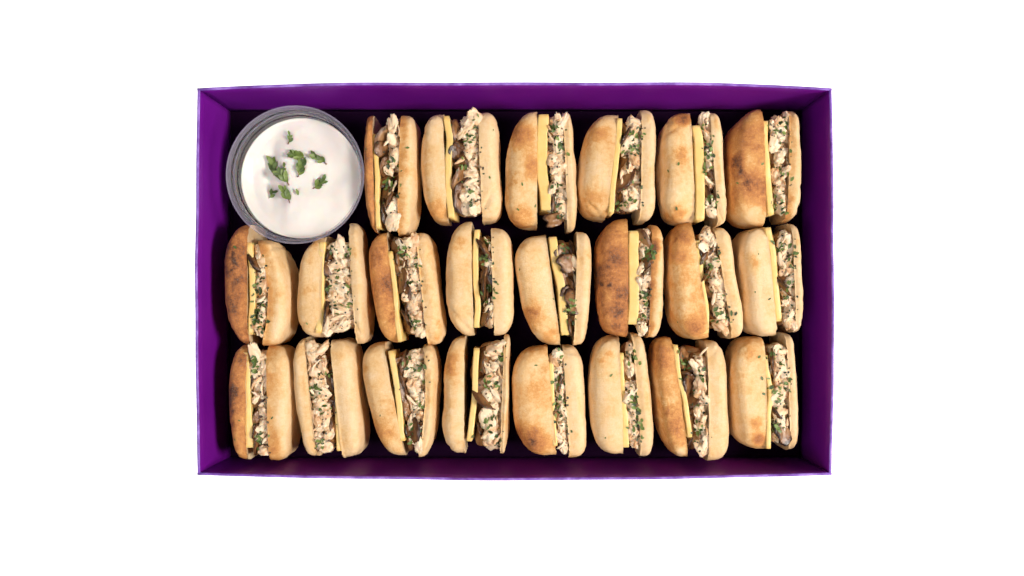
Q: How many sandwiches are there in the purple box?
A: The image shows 22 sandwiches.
